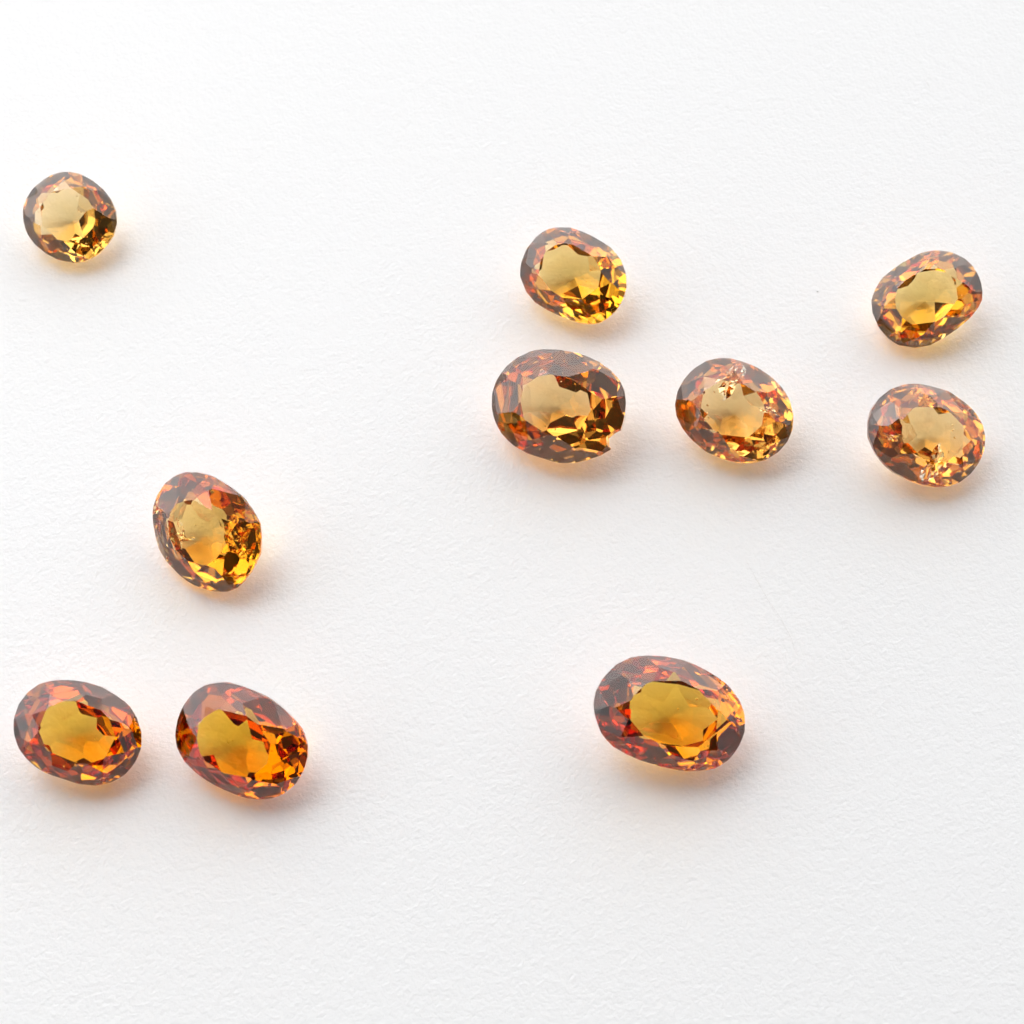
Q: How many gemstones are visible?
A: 10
